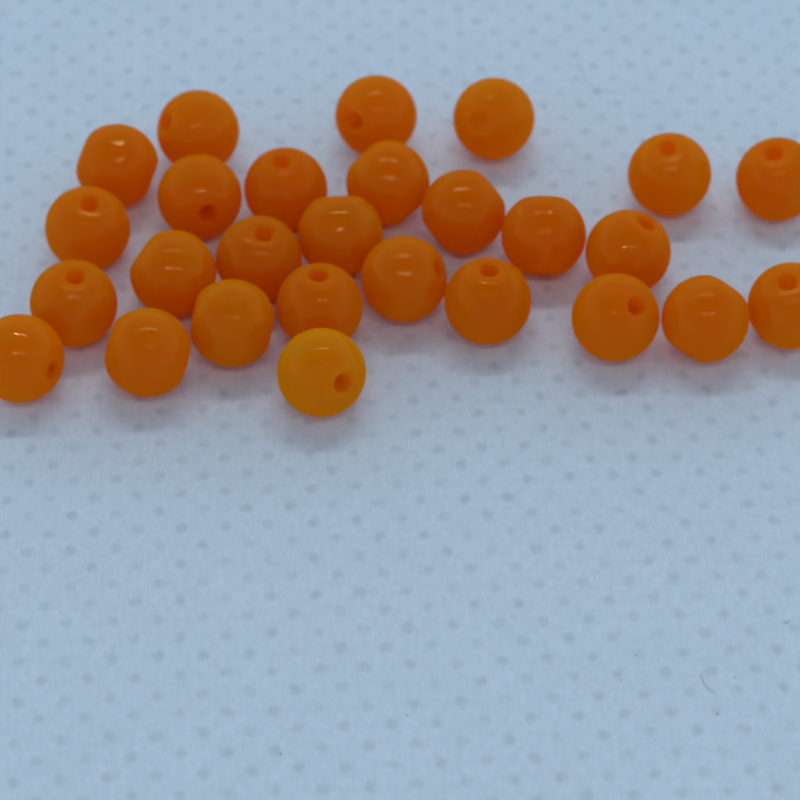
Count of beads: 27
